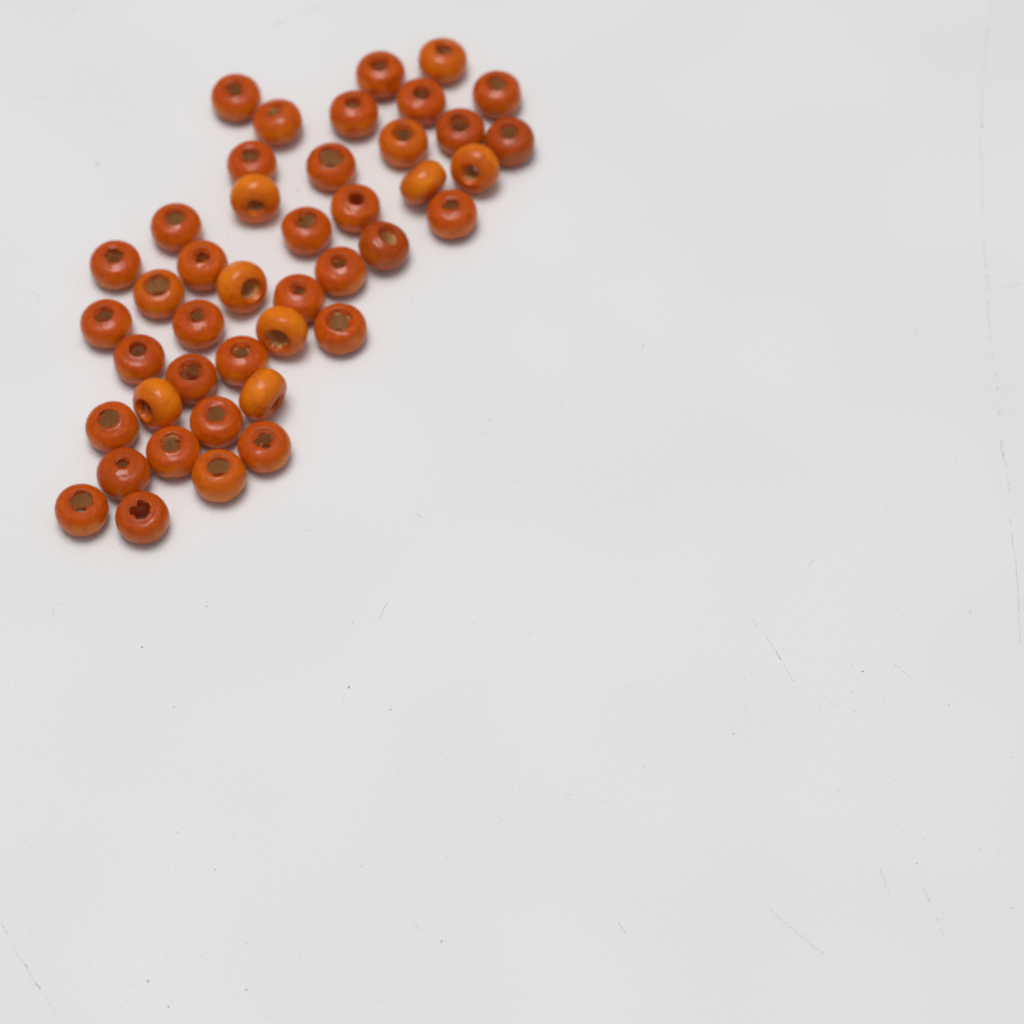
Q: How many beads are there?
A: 43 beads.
